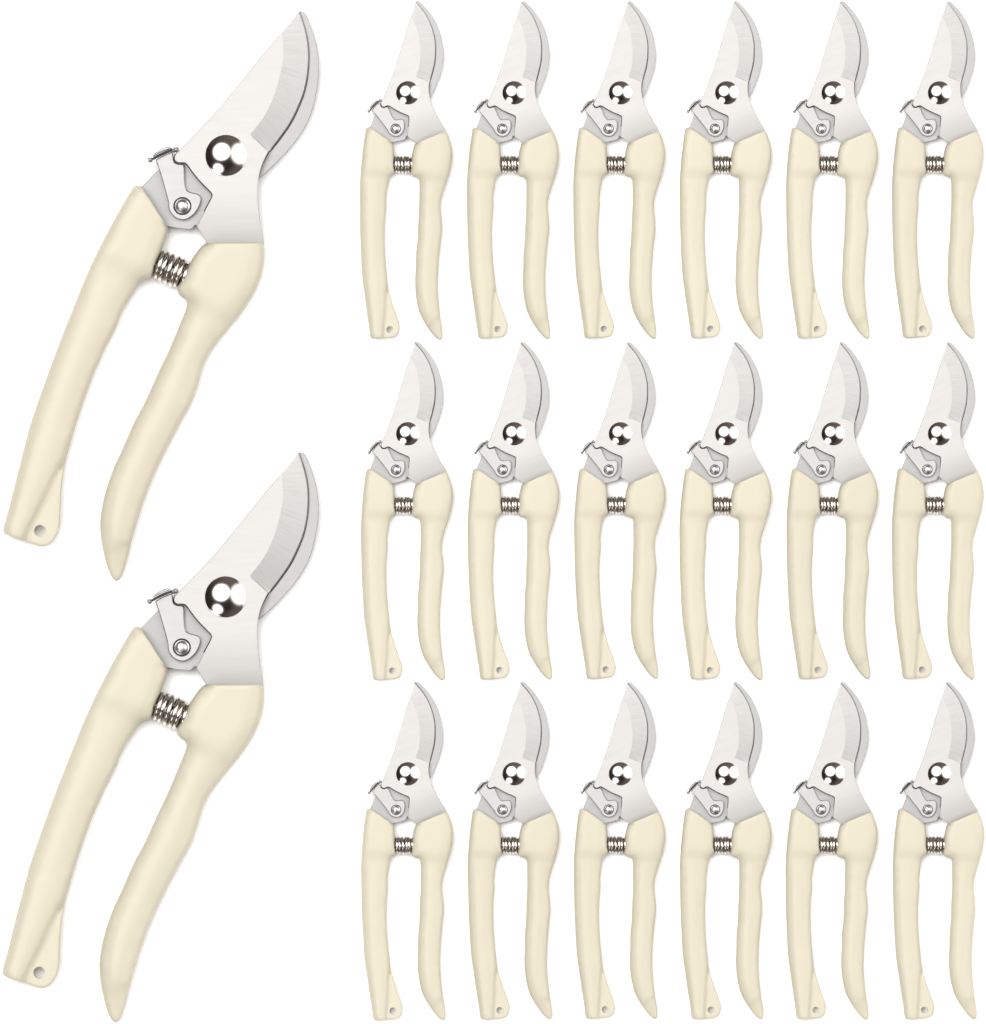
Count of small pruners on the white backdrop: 18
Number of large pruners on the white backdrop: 2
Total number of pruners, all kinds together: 20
